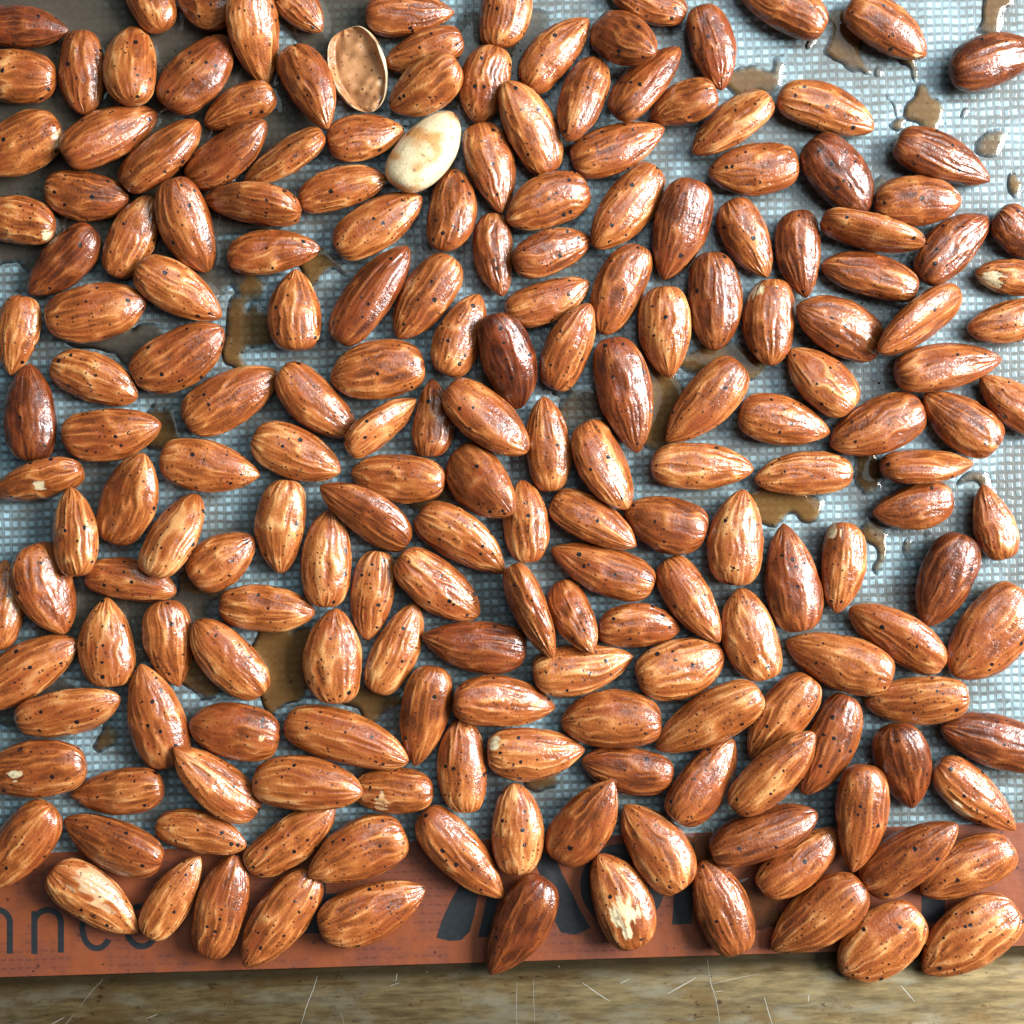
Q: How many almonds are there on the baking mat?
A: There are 200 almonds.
